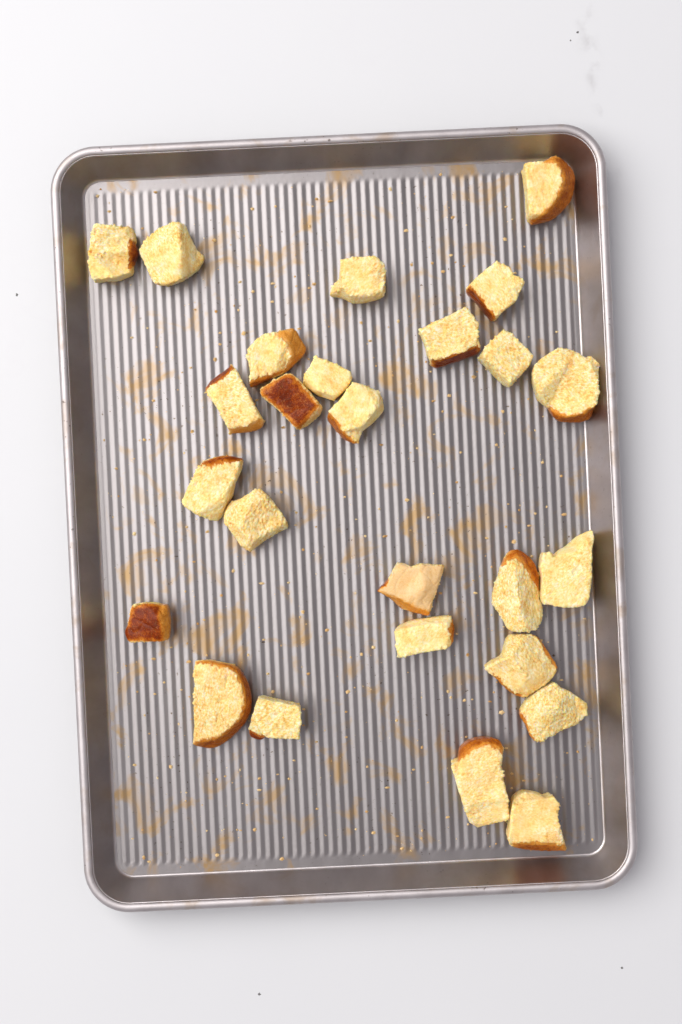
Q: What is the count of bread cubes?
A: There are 26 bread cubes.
